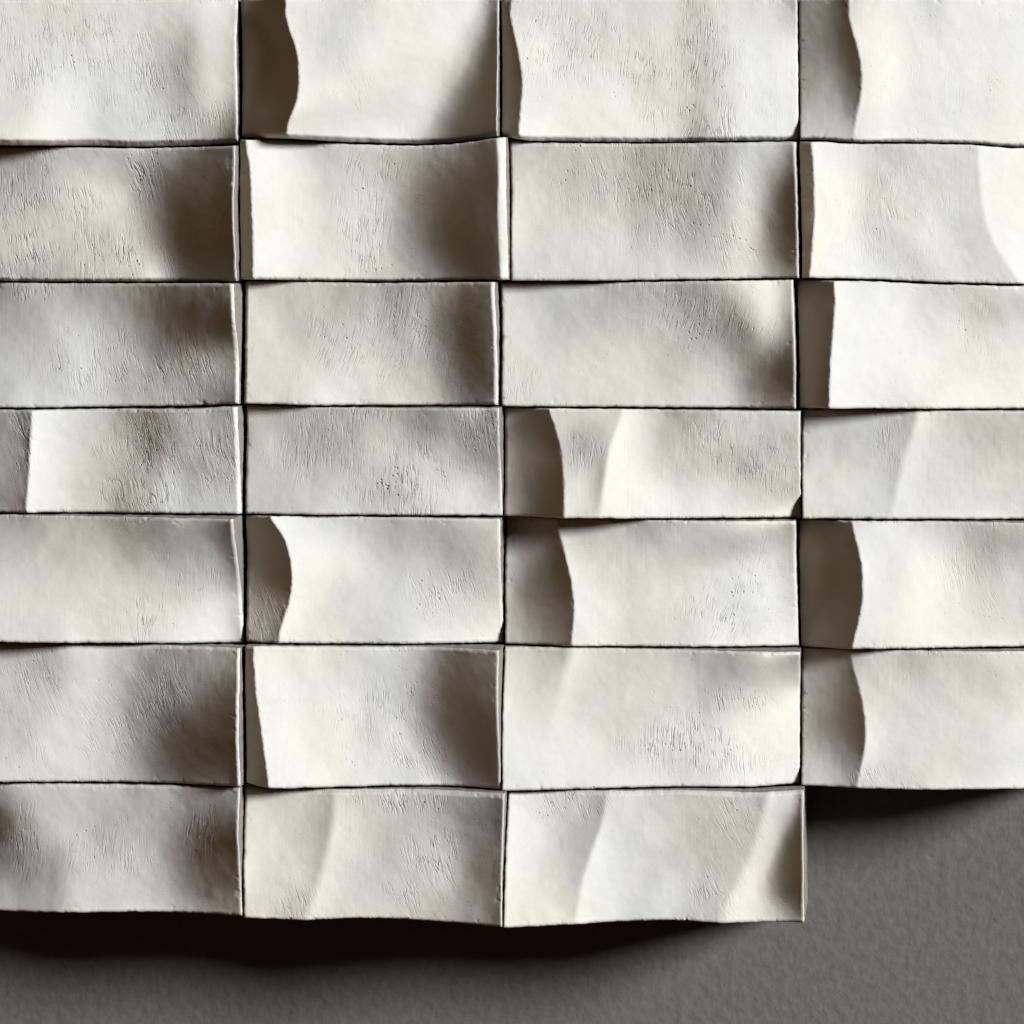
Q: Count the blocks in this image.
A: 27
